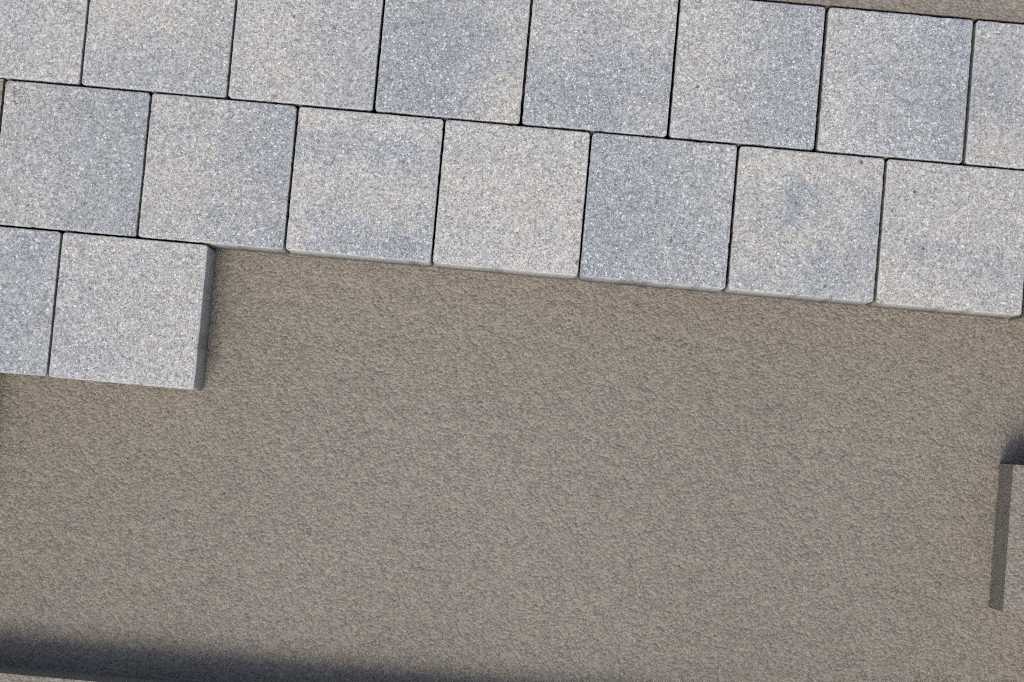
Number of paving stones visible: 17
